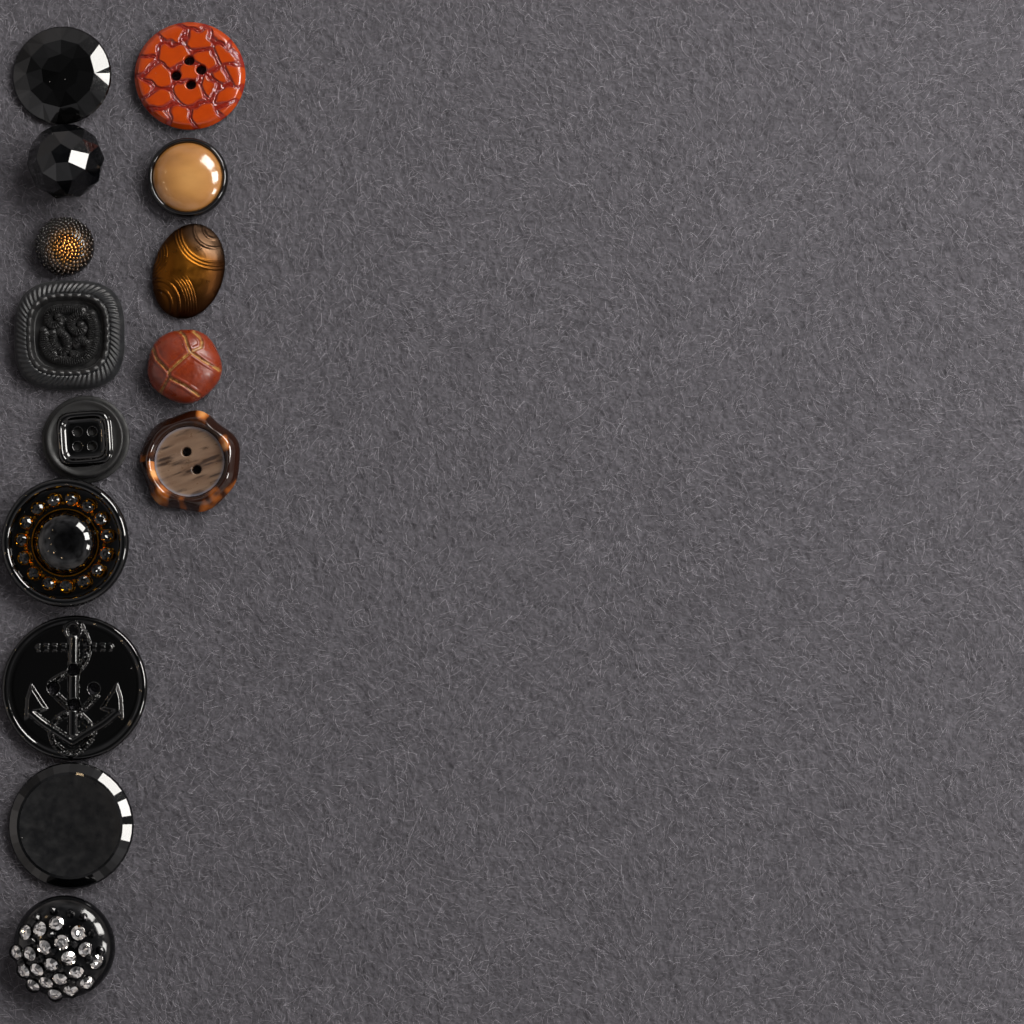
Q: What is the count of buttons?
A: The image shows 14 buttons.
